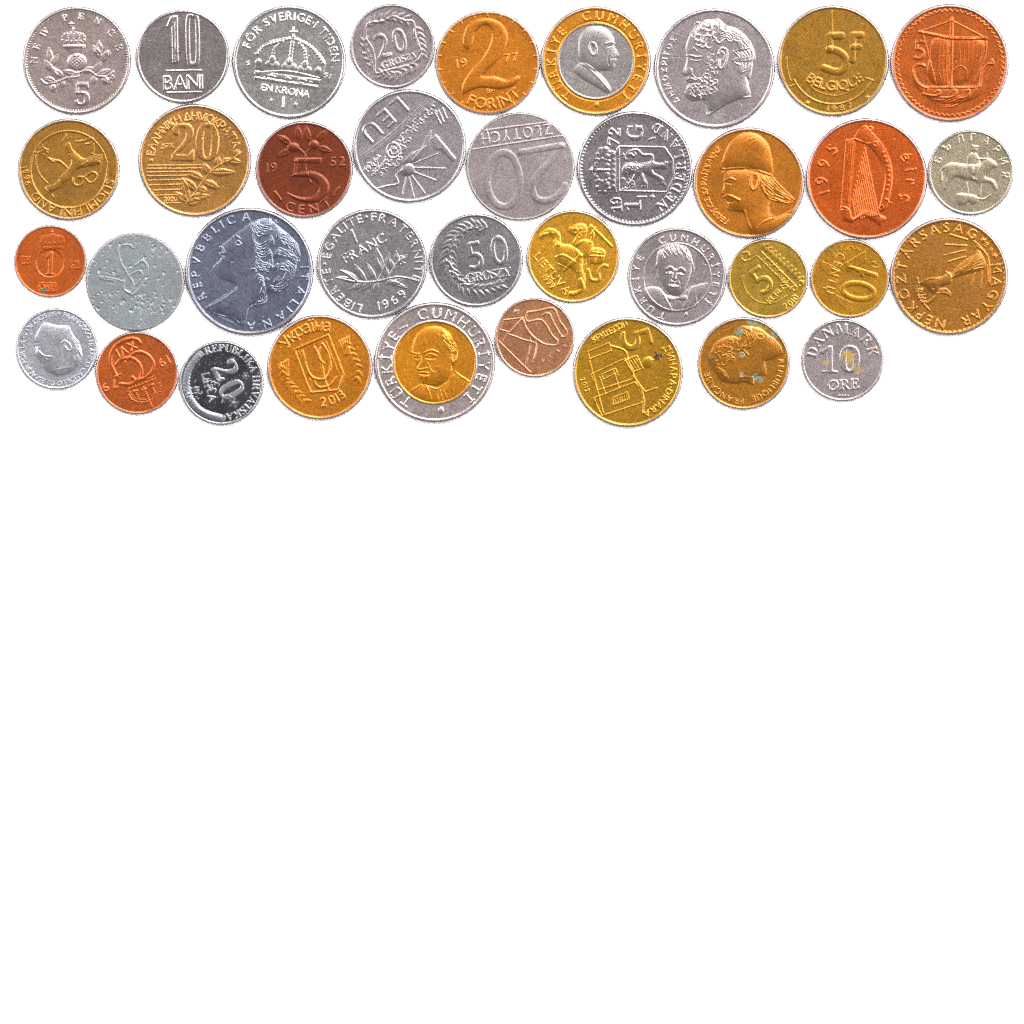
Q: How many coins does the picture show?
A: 37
